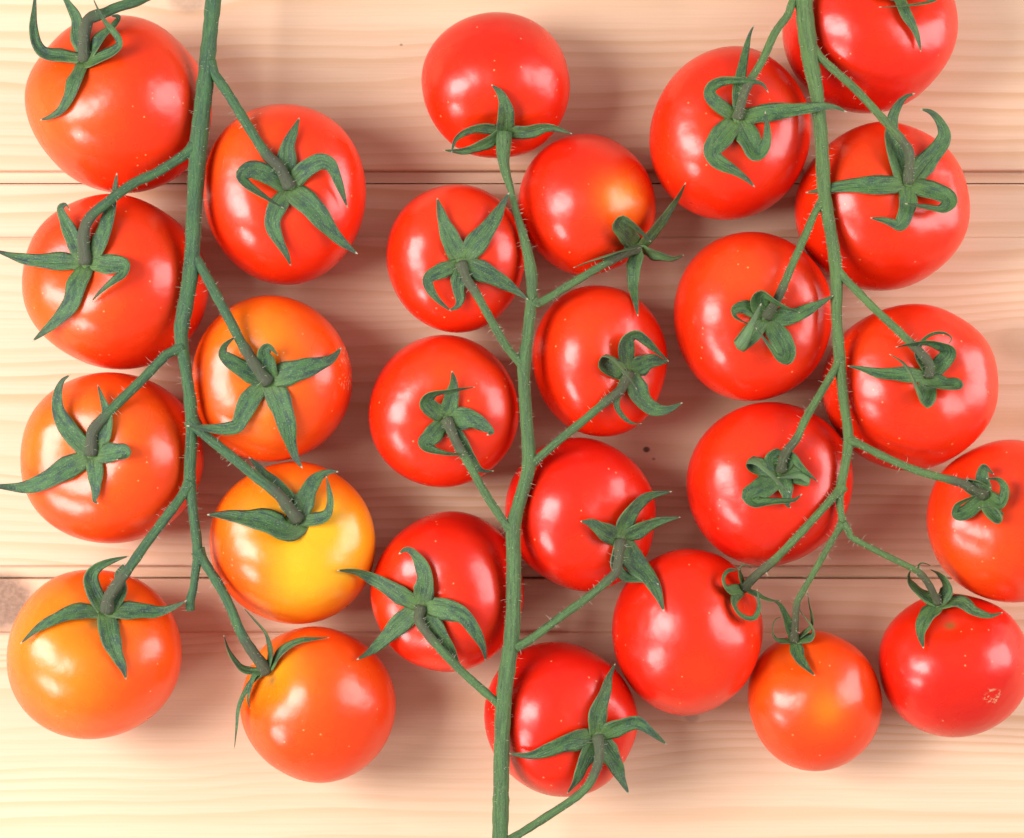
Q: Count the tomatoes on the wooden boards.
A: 26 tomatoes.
